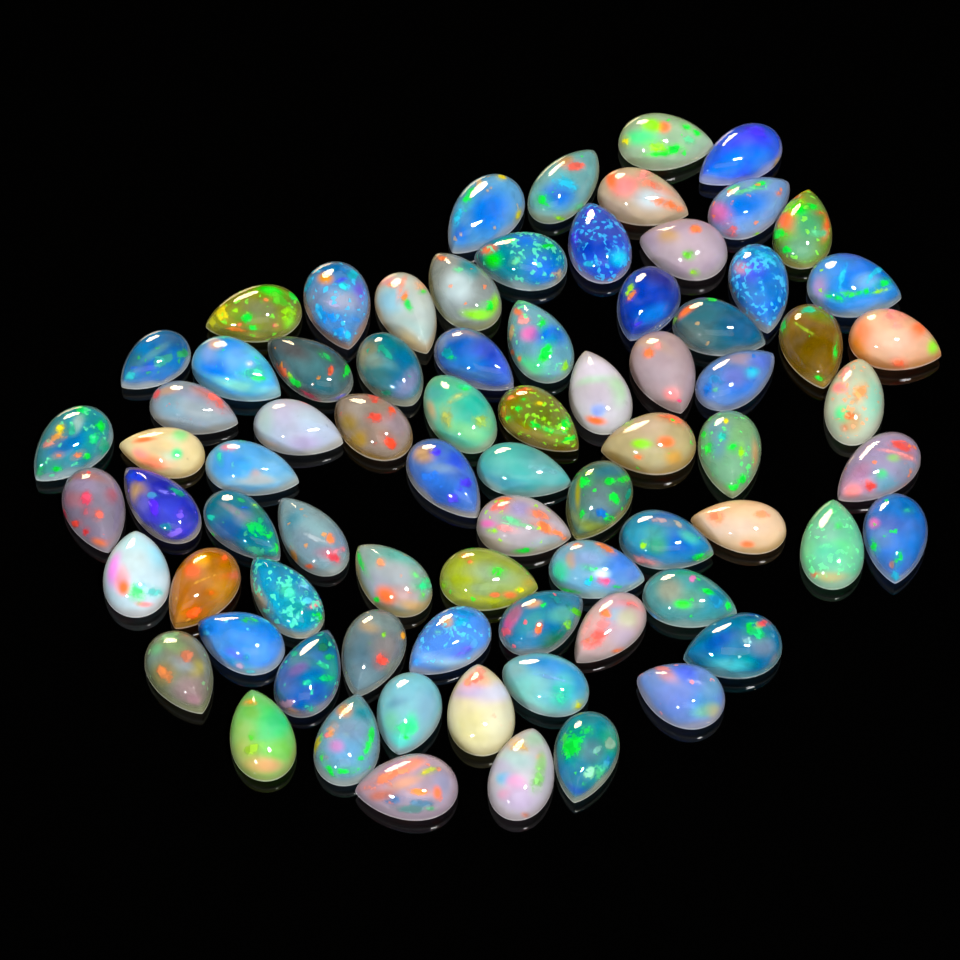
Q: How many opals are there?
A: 77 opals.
